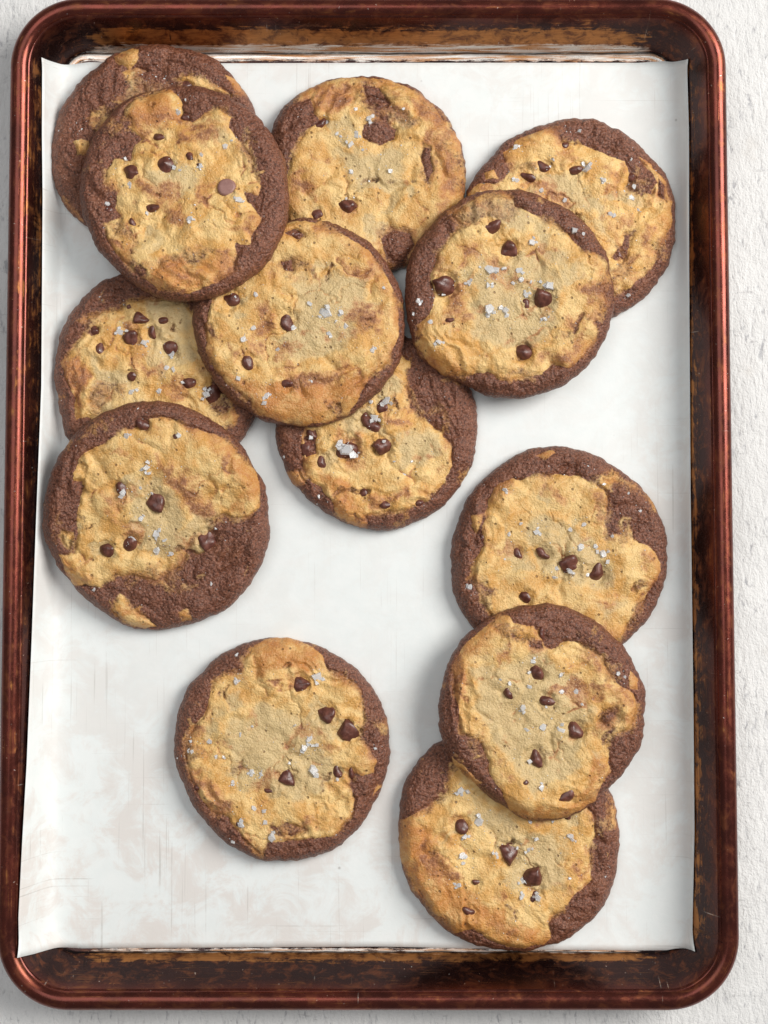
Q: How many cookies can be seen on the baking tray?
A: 13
